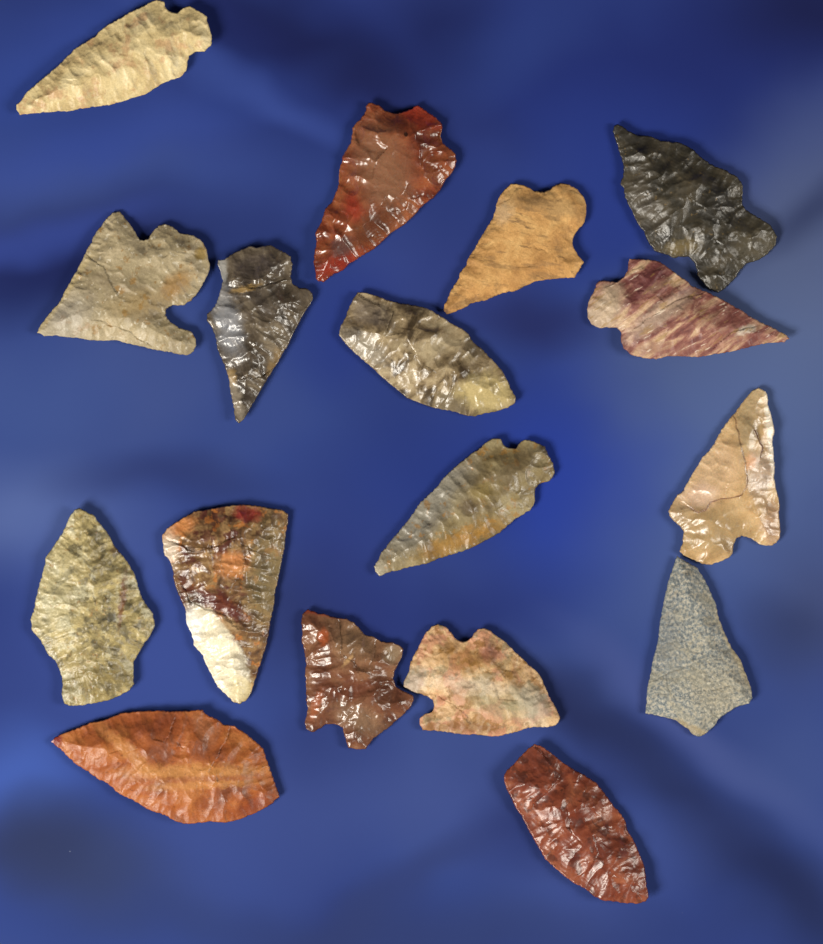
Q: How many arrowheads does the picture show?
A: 17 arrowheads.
